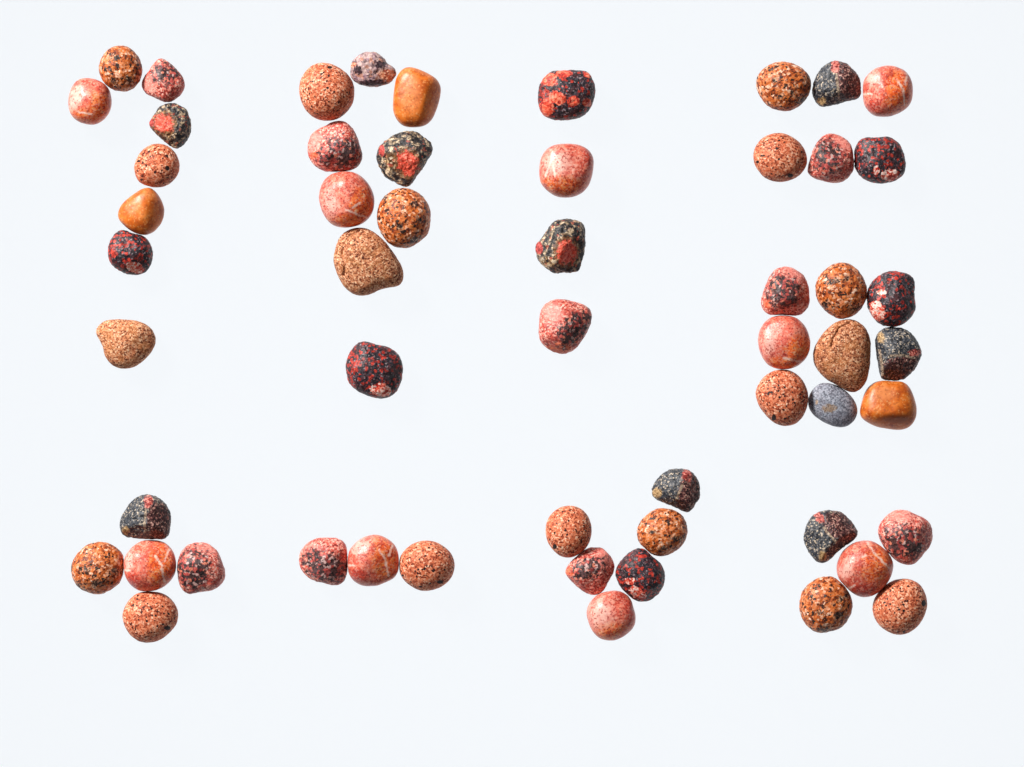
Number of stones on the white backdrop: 55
